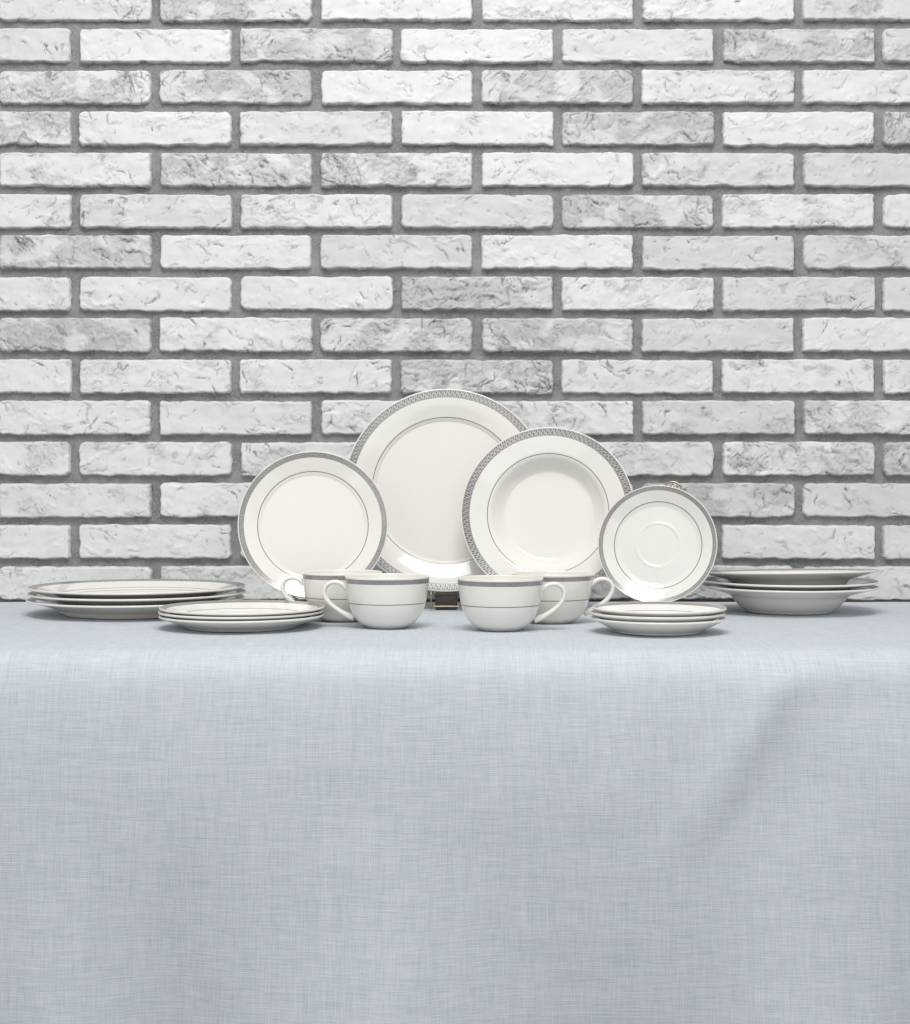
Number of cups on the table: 4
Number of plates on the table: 16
